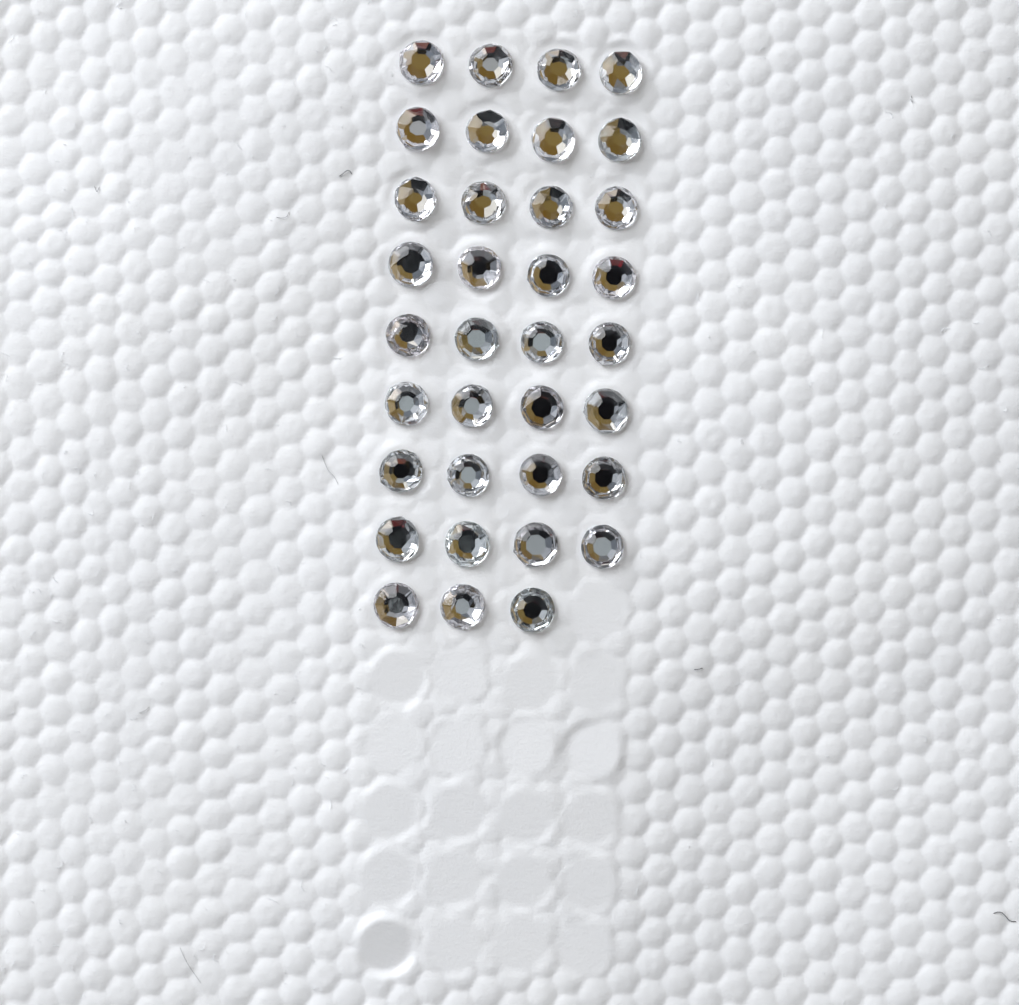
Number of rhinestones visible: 35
